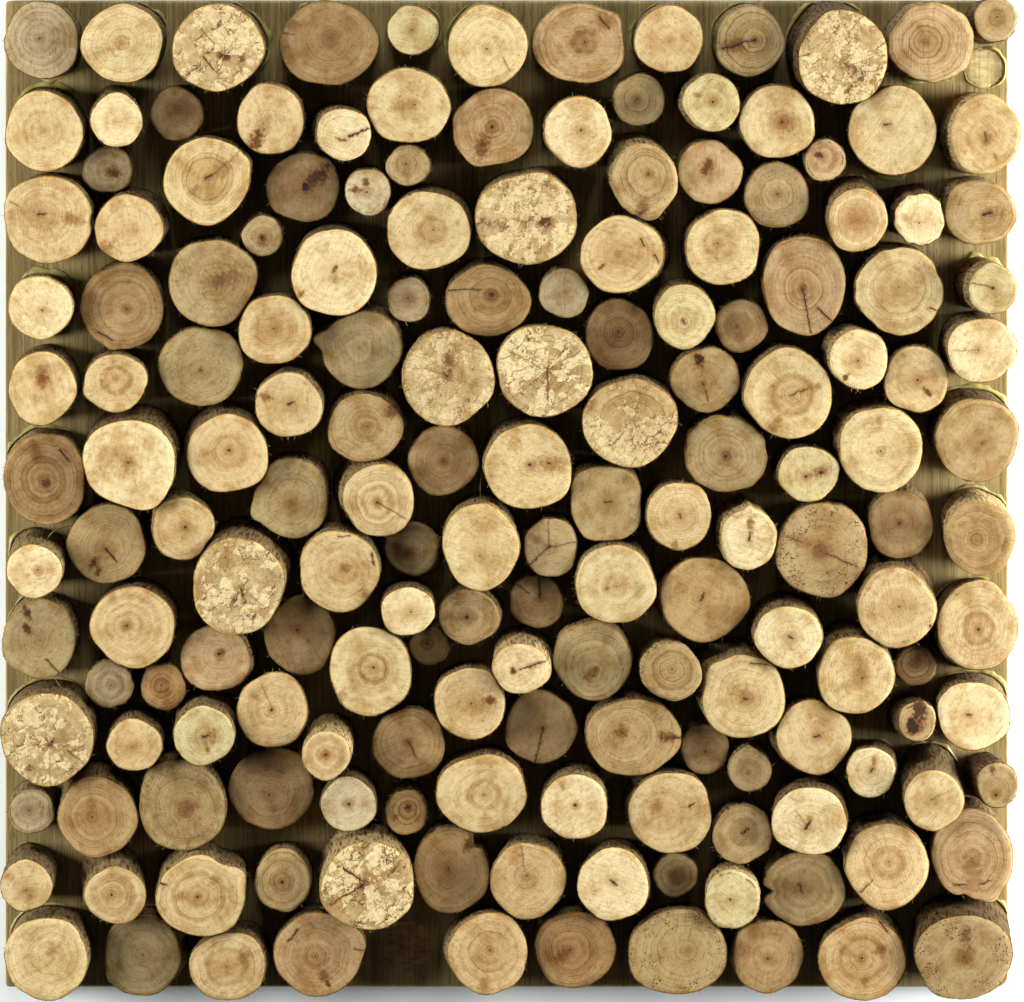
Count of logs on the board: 170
